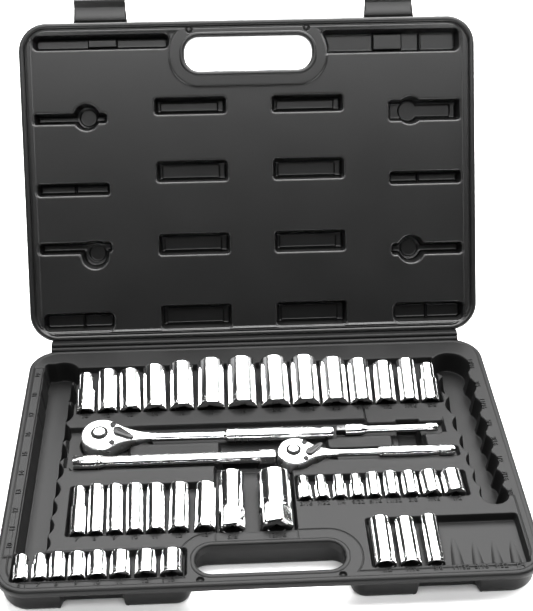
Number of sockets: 43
